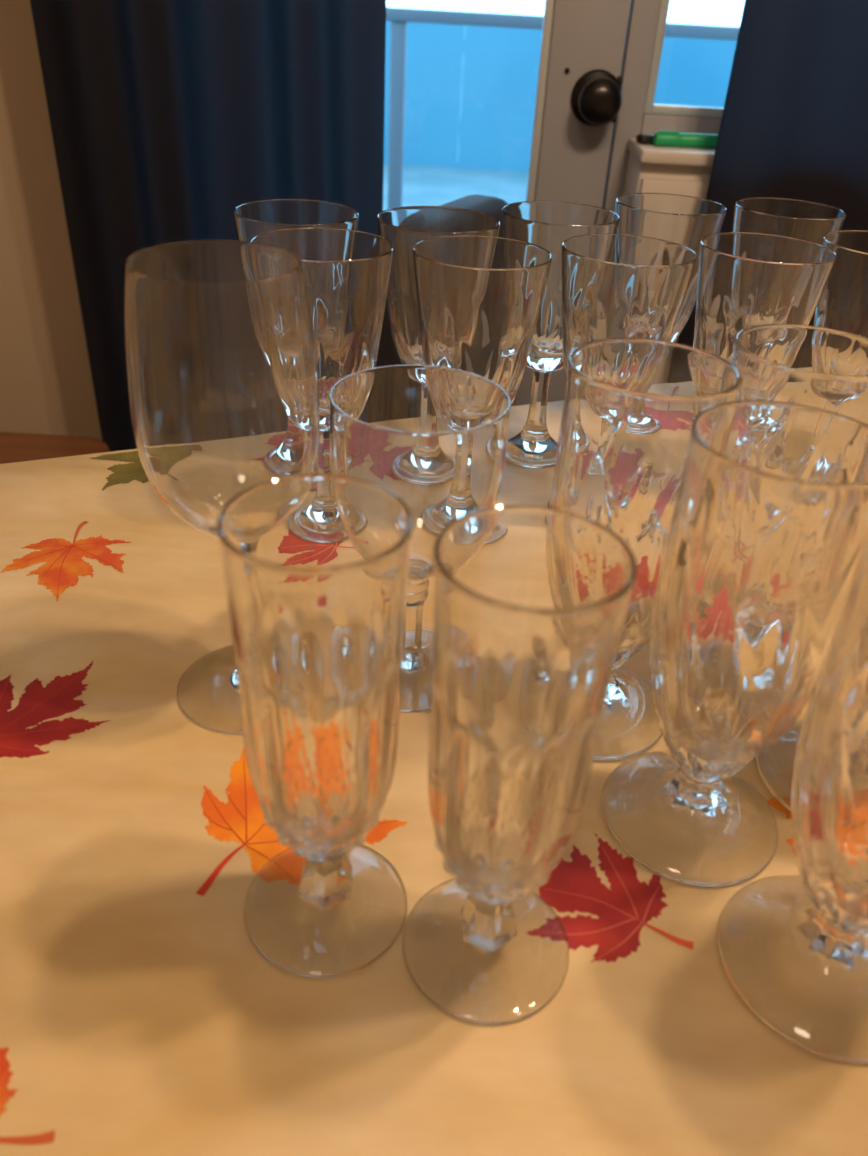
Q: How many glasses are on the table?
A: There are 19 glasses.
